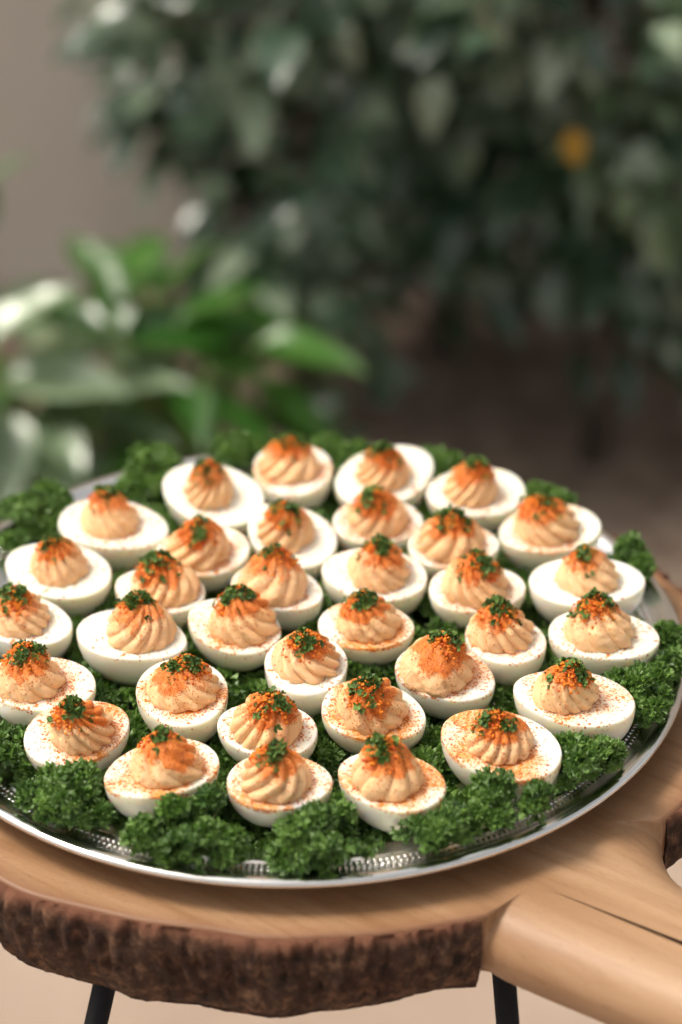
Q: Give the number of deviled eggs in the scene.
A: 34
